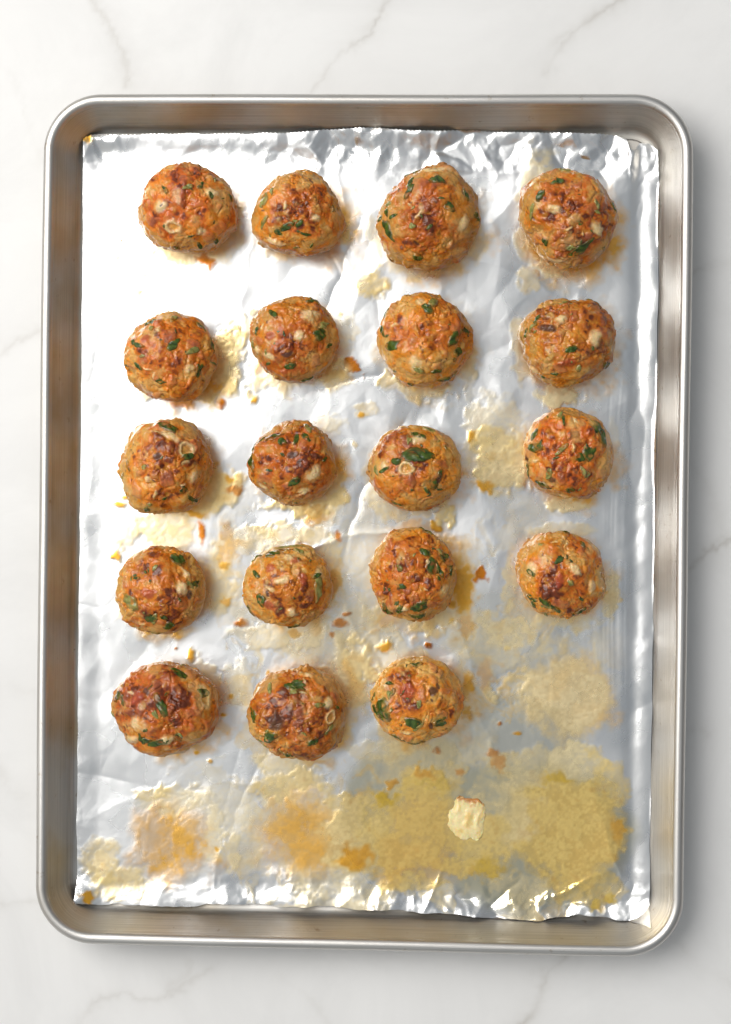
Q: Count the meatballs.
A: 19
